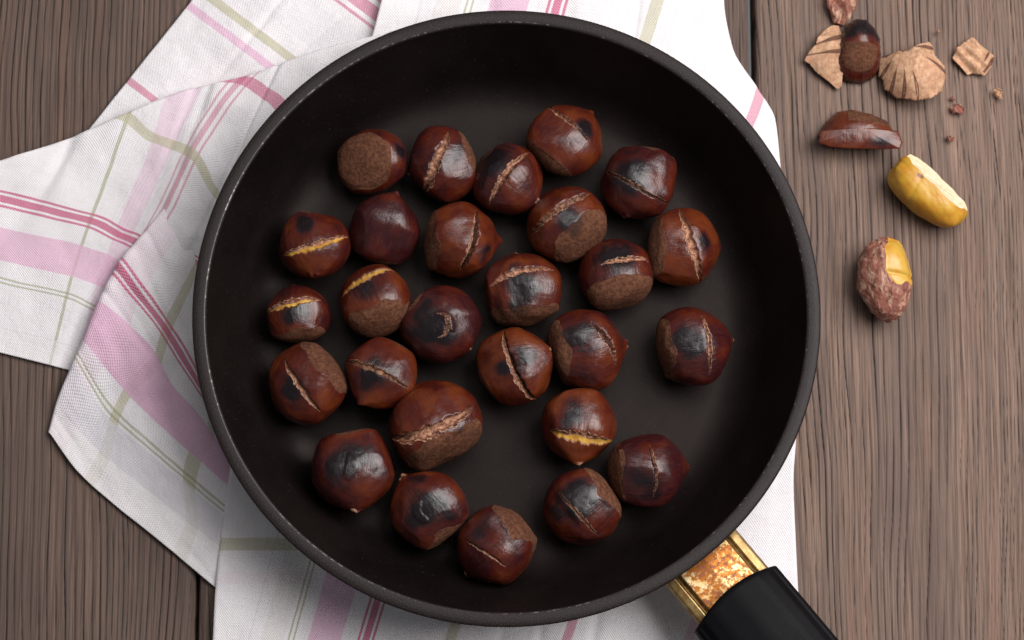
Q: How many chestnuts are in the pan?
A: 27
